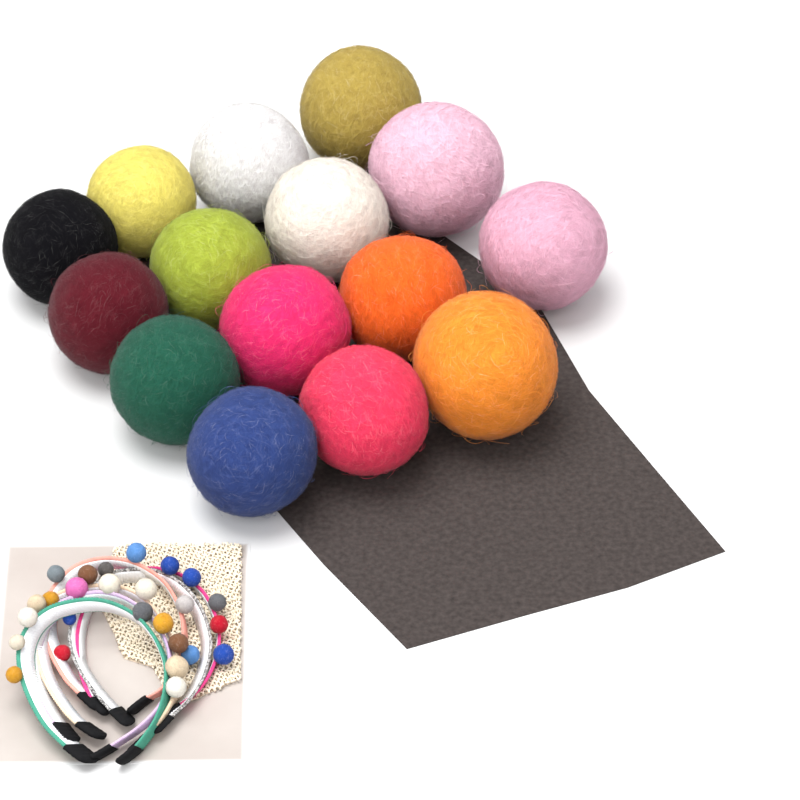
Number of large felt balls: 15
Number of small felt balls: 26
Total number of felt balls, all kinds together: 41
